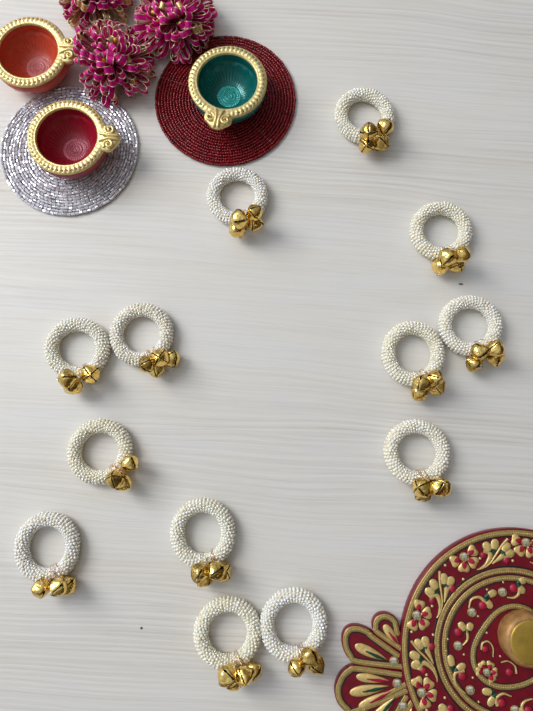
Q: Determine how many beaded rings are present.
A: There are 13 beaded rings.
